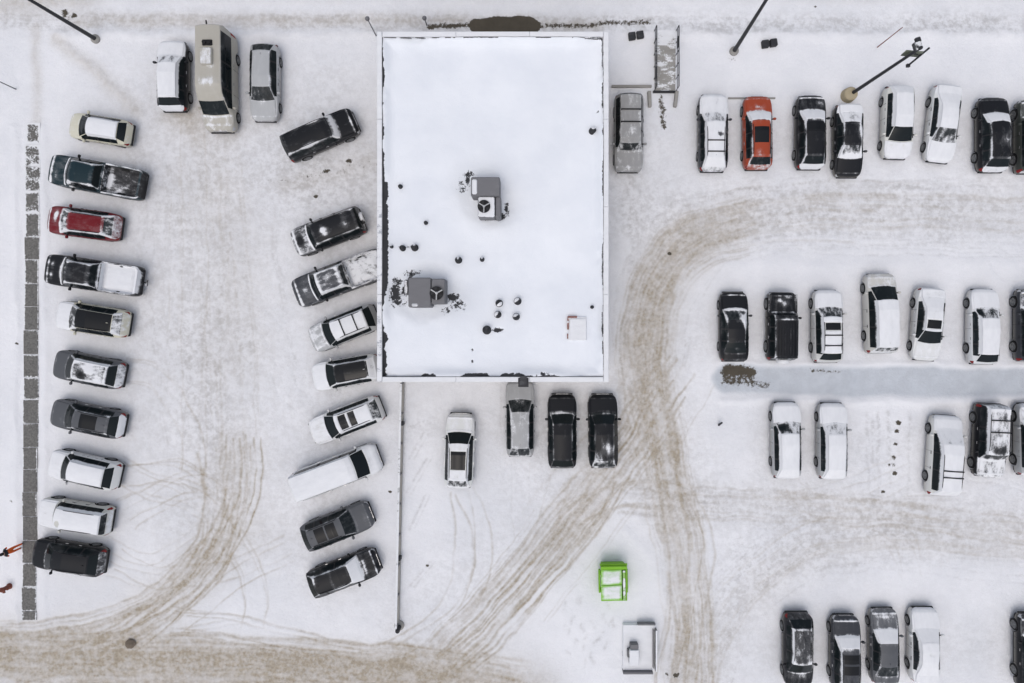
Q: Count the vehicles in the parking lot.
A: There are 52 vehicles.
